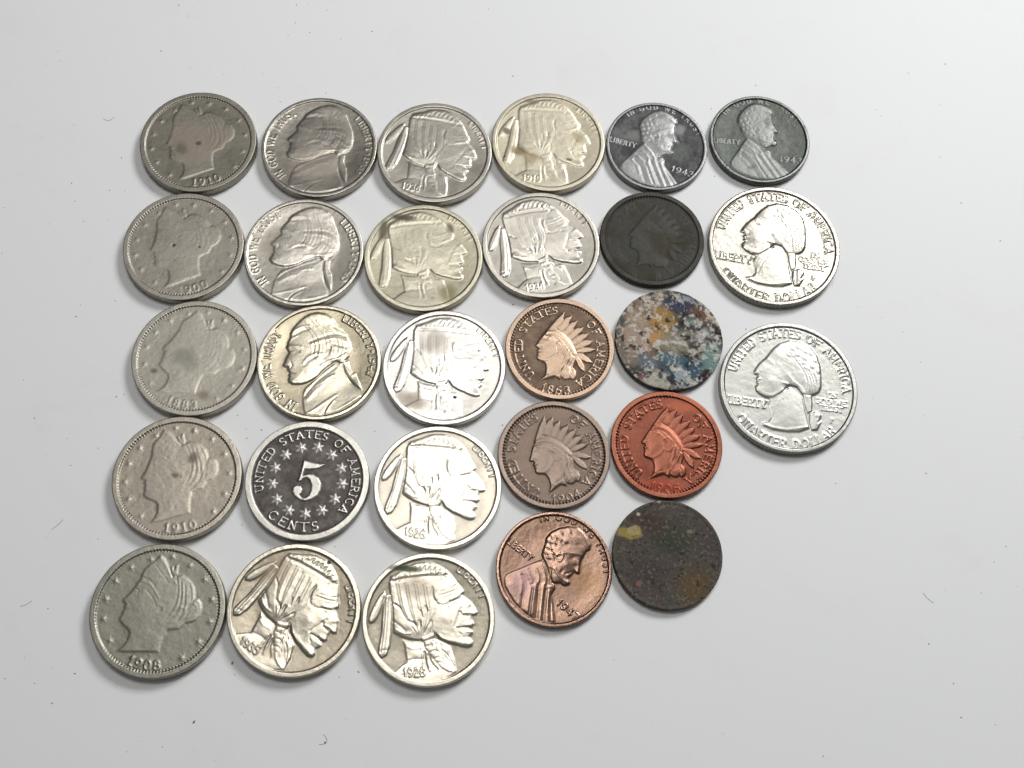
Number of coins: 28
